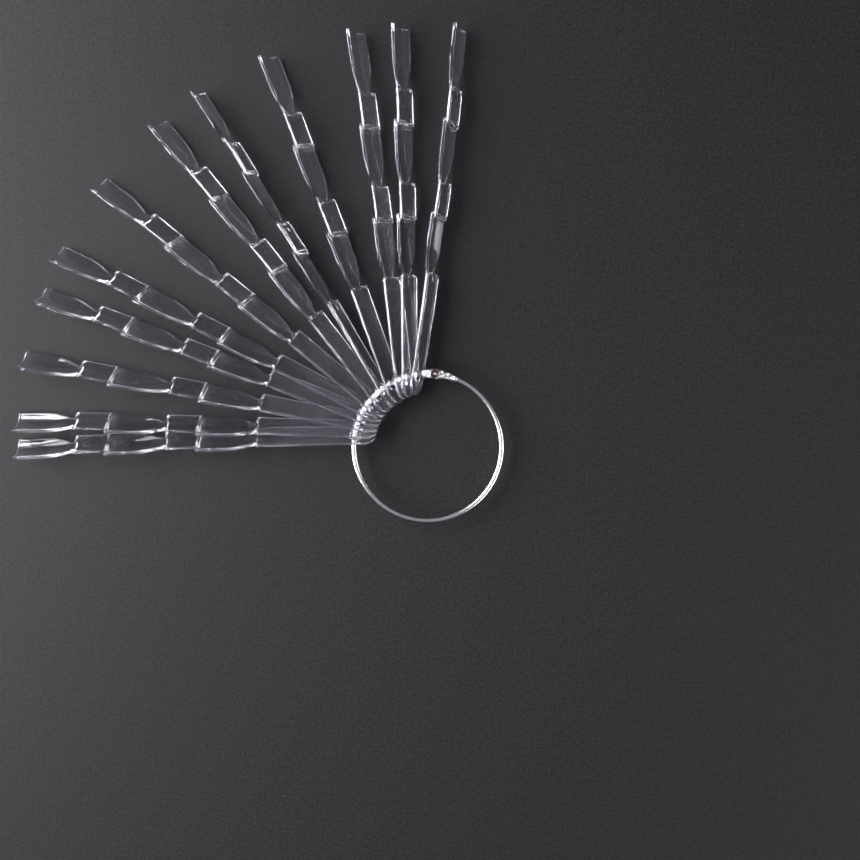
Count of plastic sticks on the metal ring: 12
